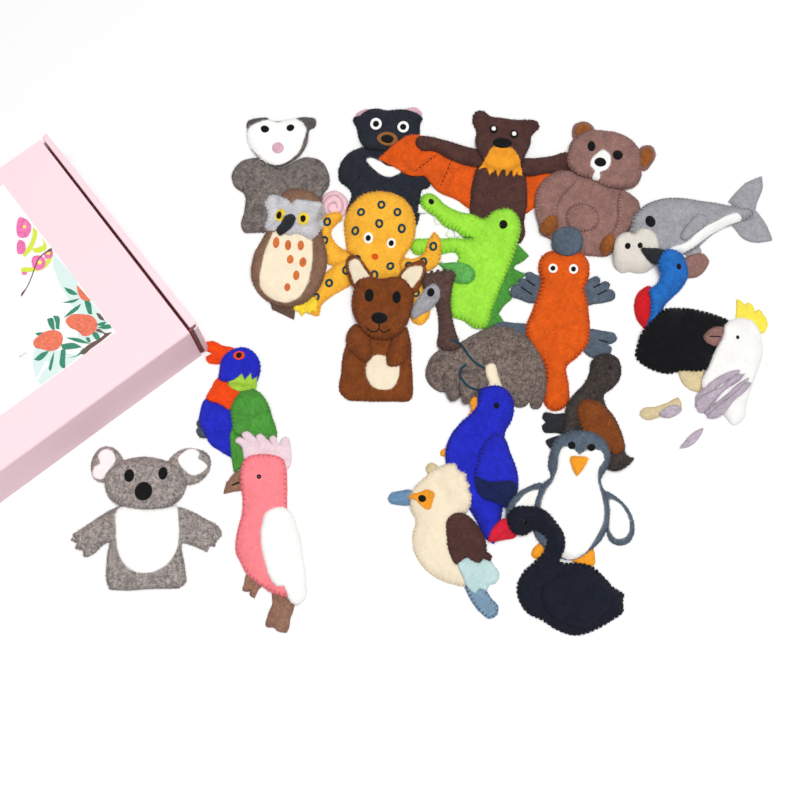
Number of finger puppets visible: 21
